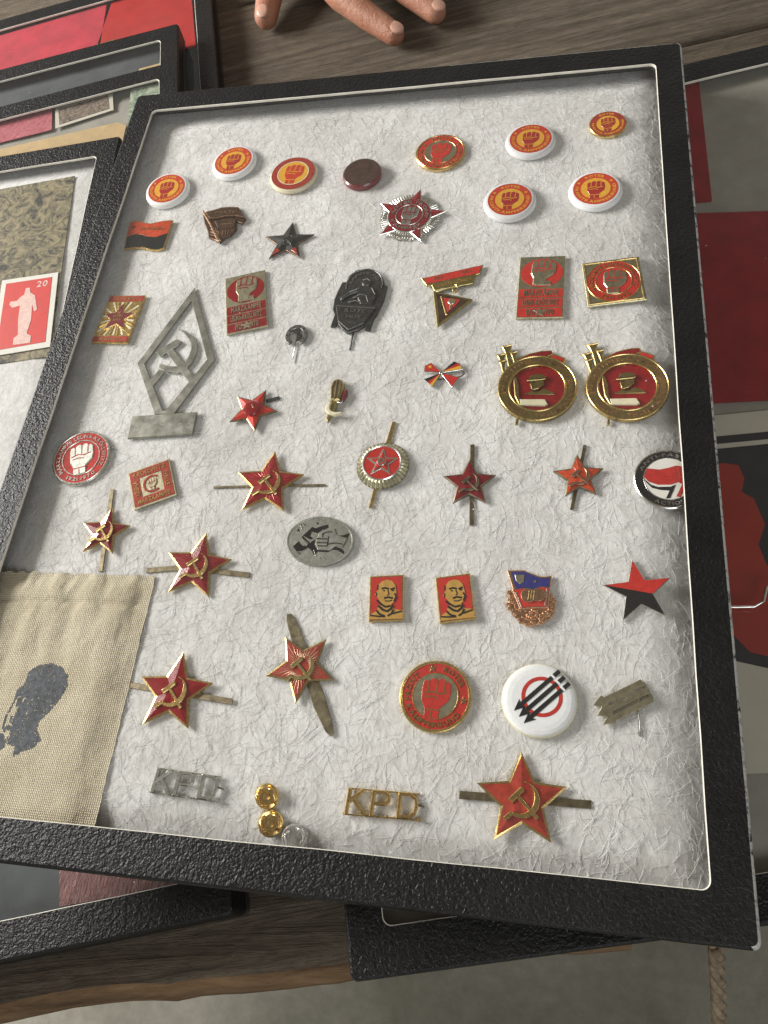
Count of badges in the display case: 48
